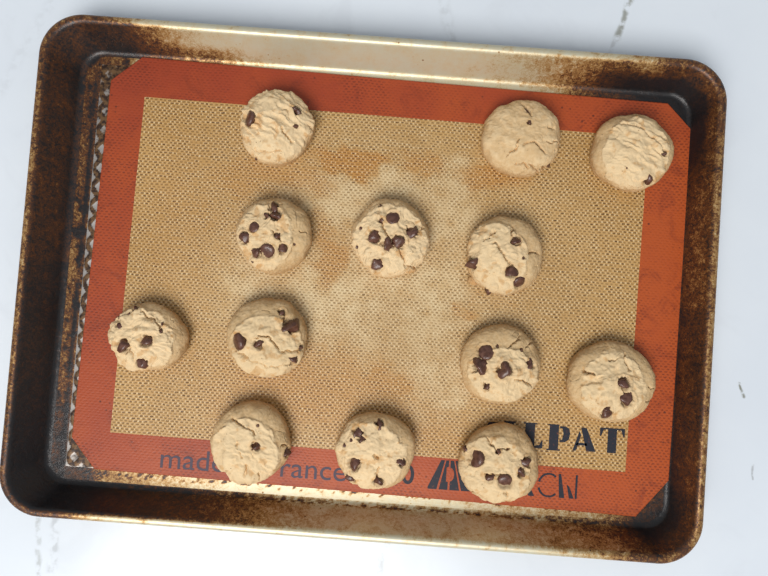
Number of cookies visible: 13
